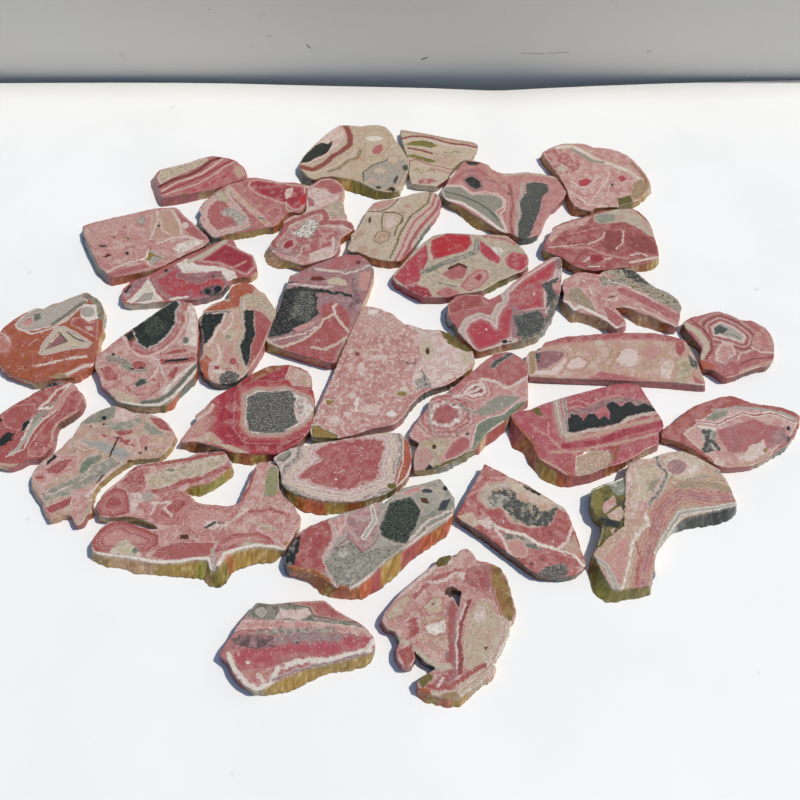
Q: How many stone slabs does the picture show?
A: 34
